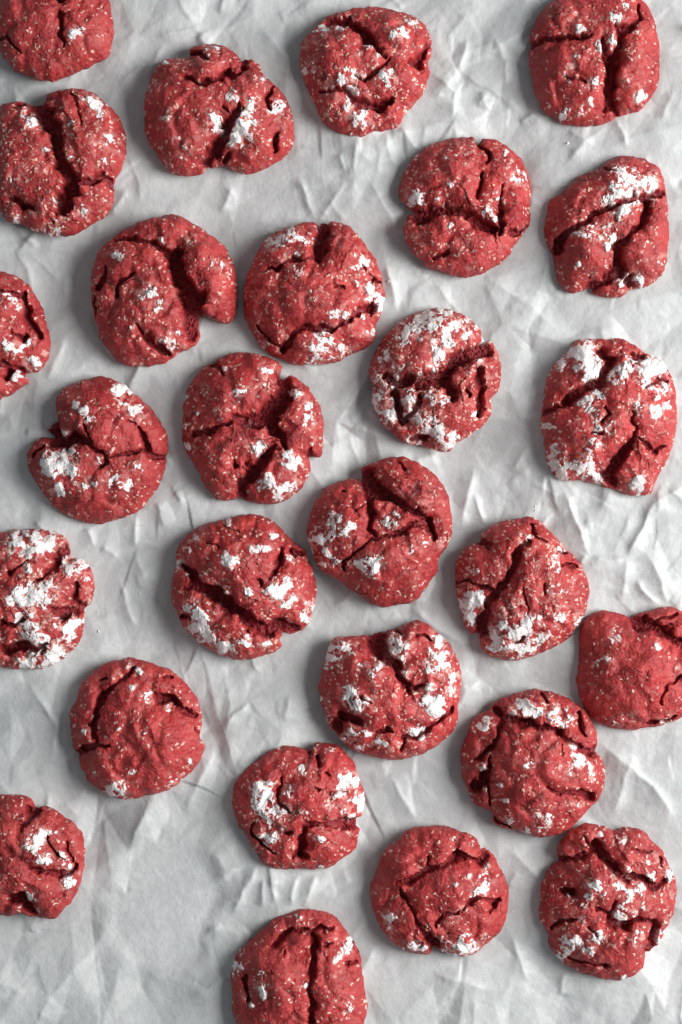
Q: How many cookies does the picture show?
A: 27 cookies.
